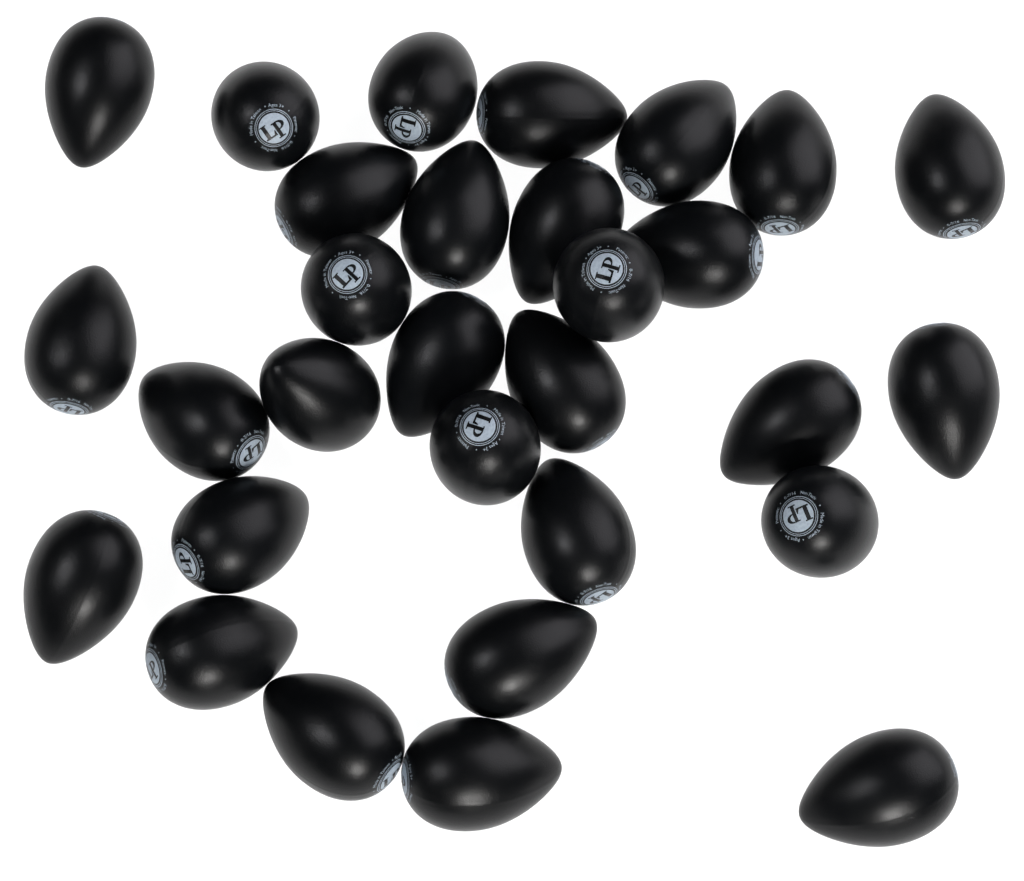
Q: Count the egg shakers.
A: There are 30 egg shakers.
